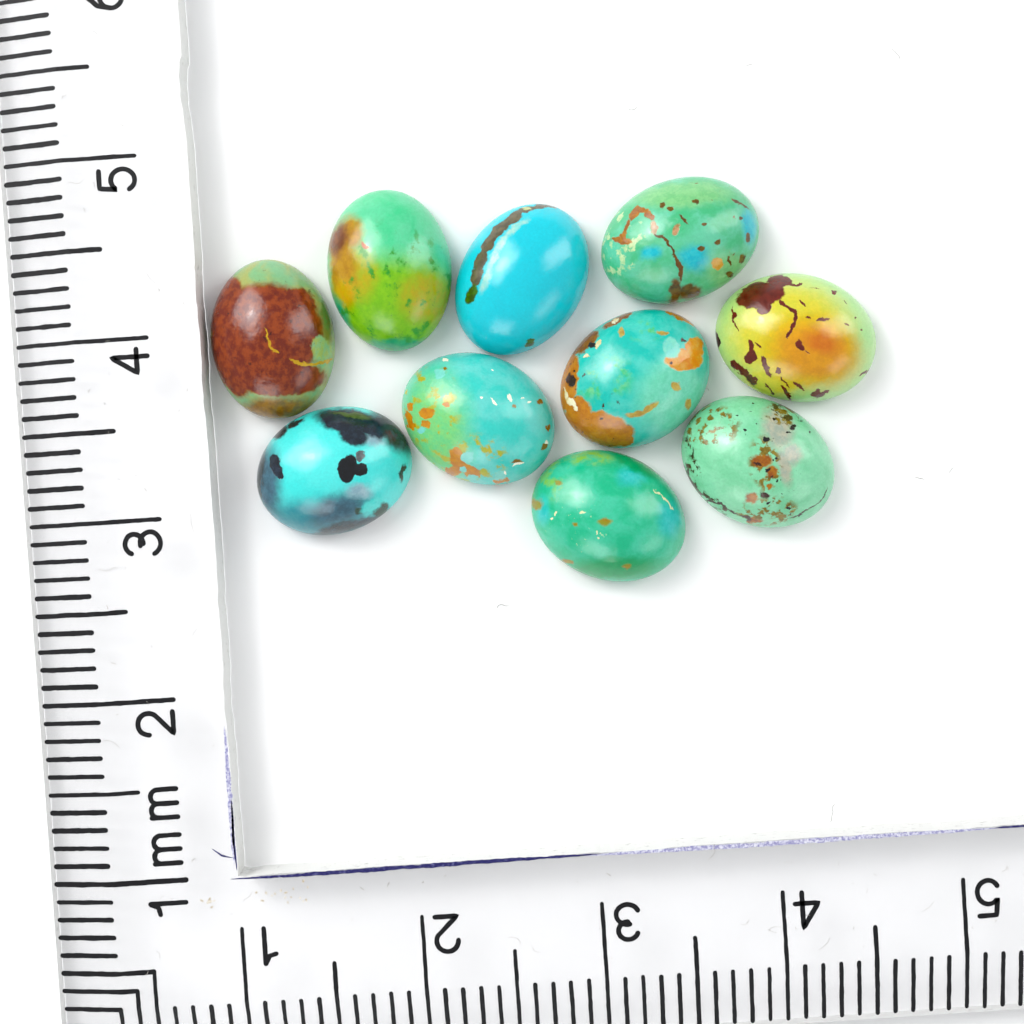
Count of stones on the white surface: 10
